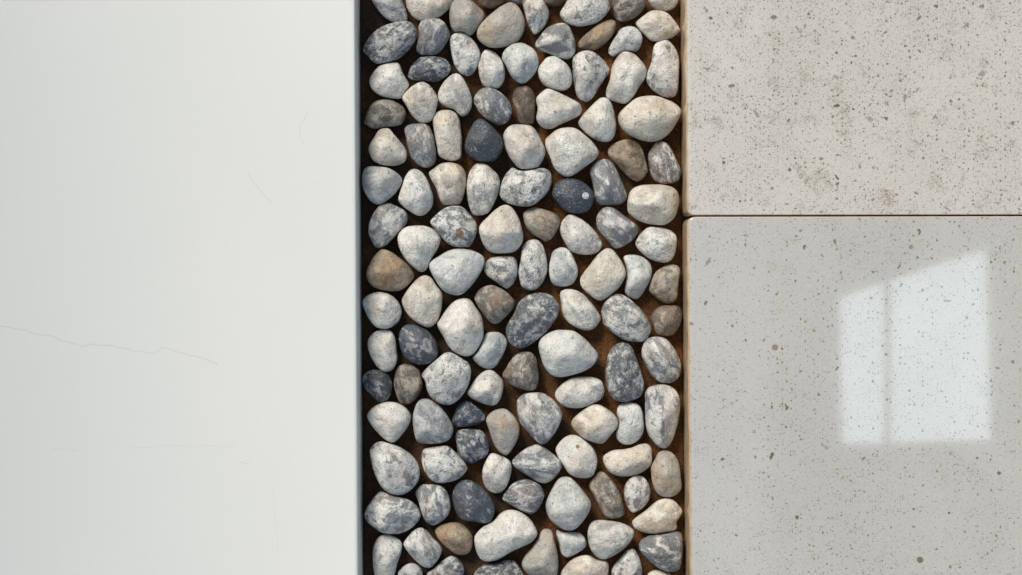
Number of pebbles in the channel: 124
